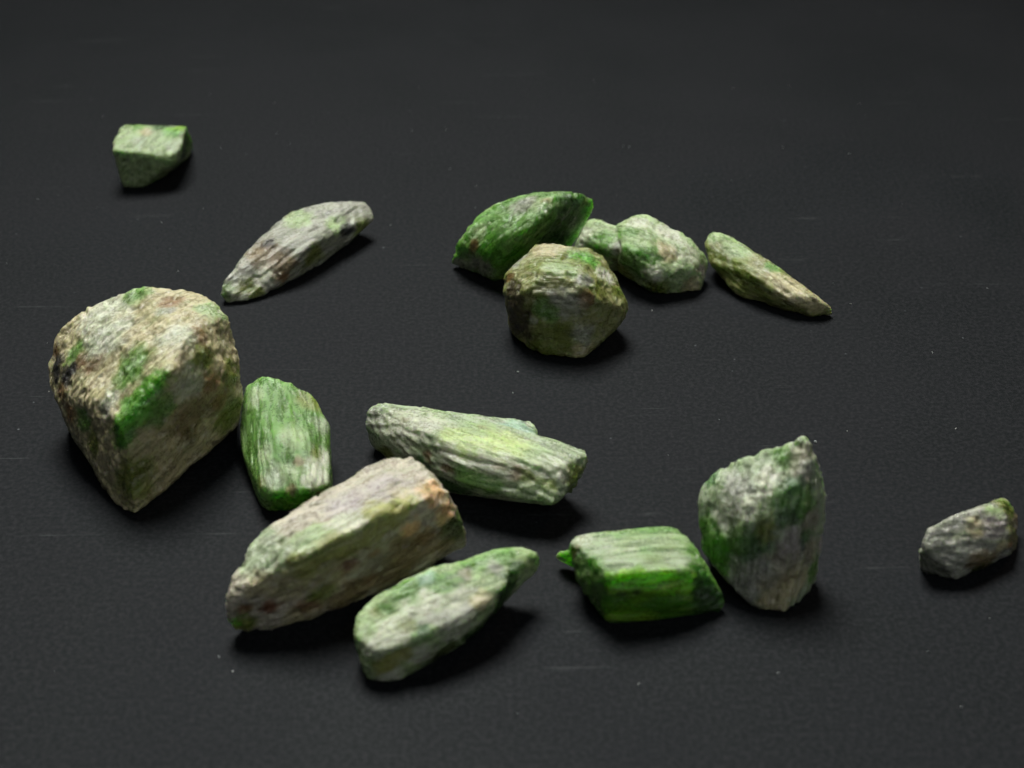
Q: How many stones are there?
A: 14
